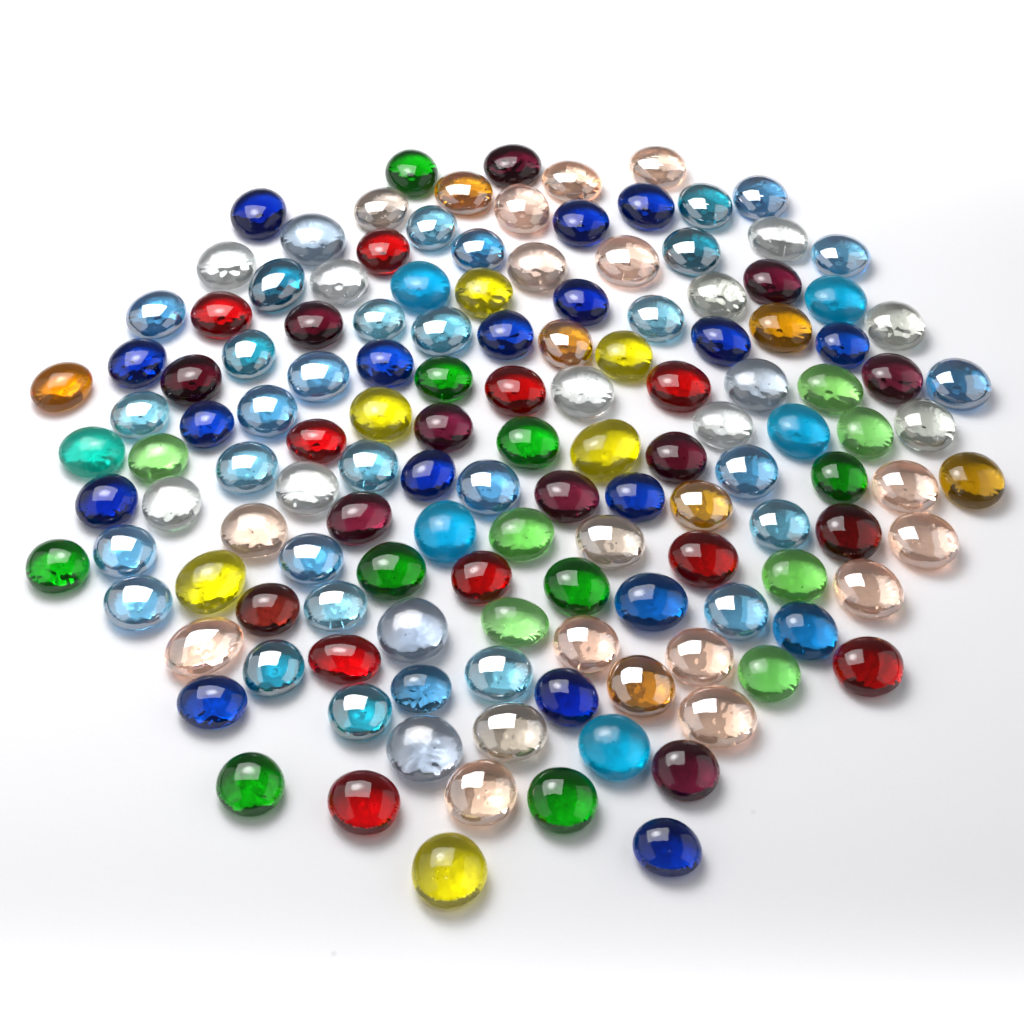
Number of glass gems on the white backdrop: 136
